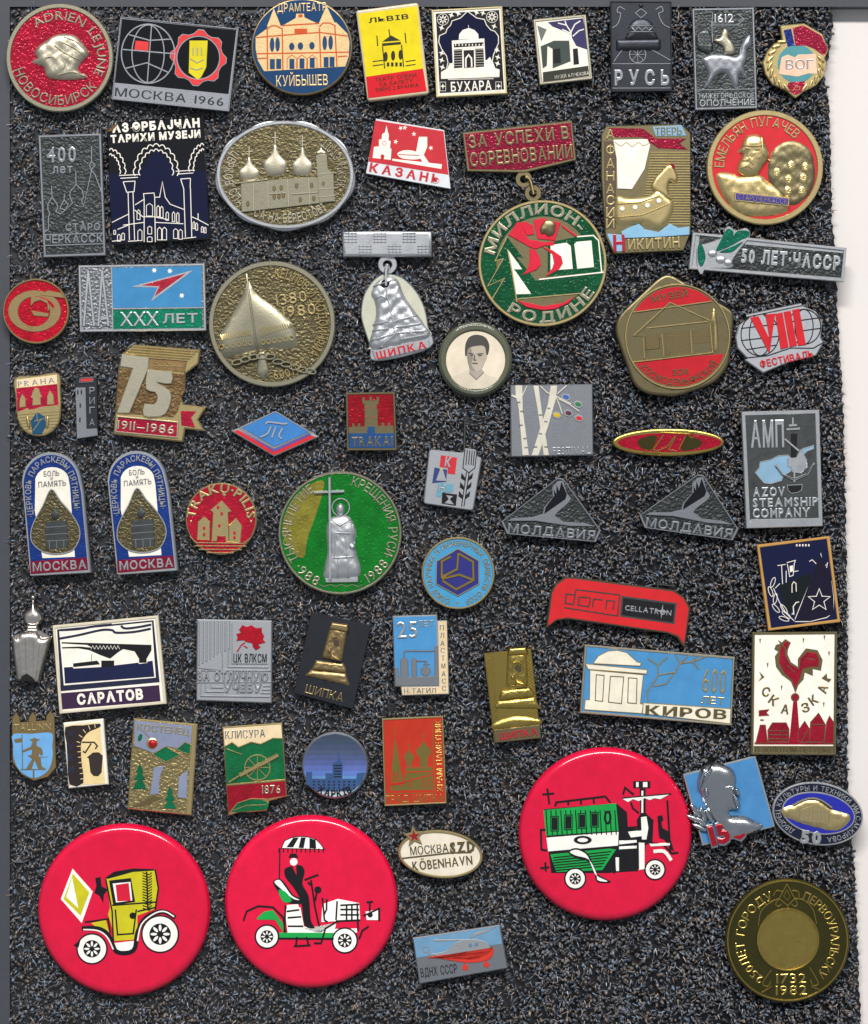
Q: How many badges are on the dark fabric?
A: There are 64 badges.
